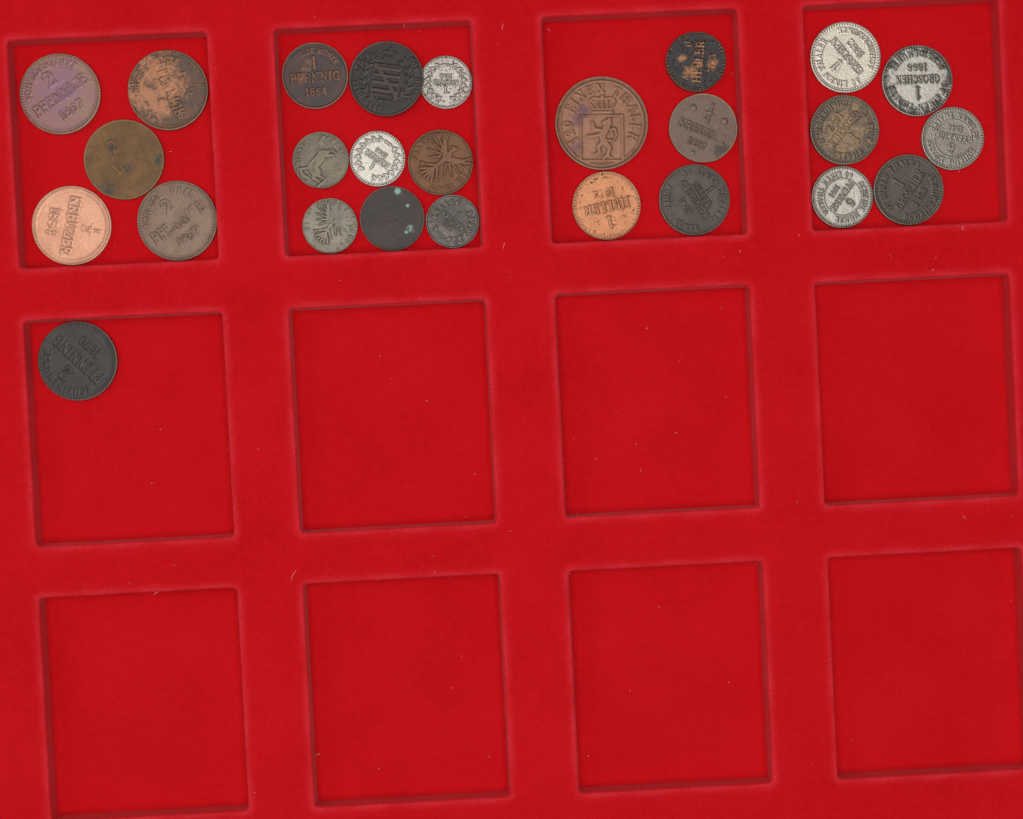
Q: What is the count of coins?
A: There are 26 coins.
